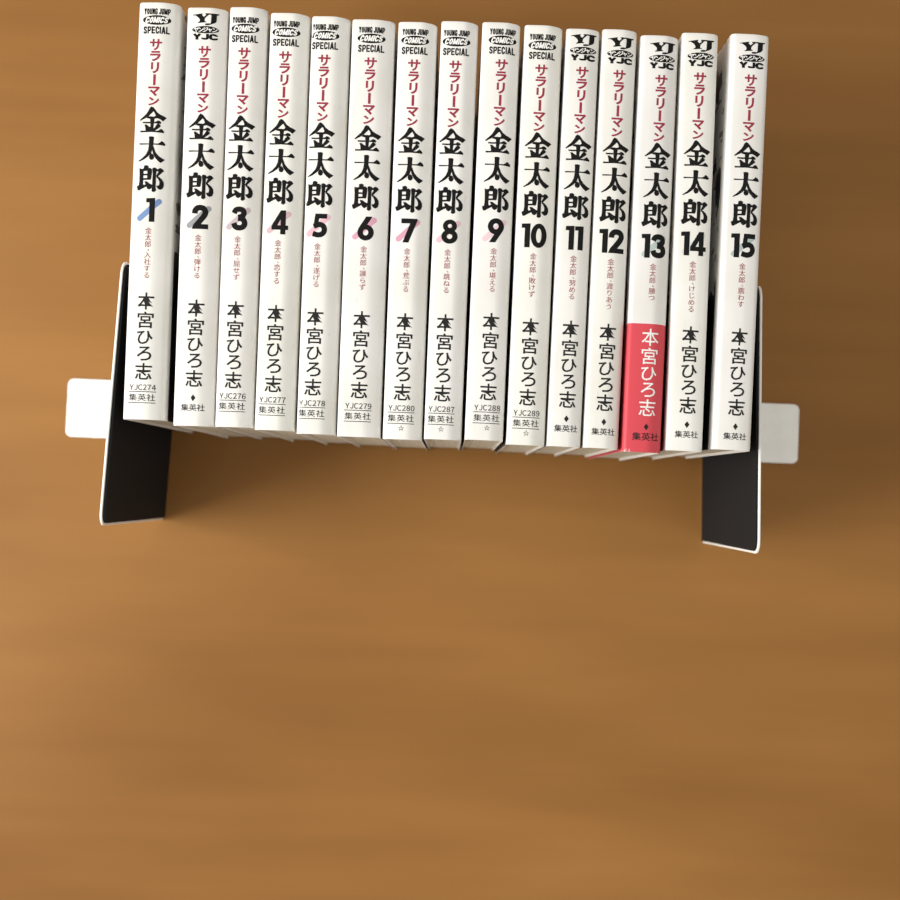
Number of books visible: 15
